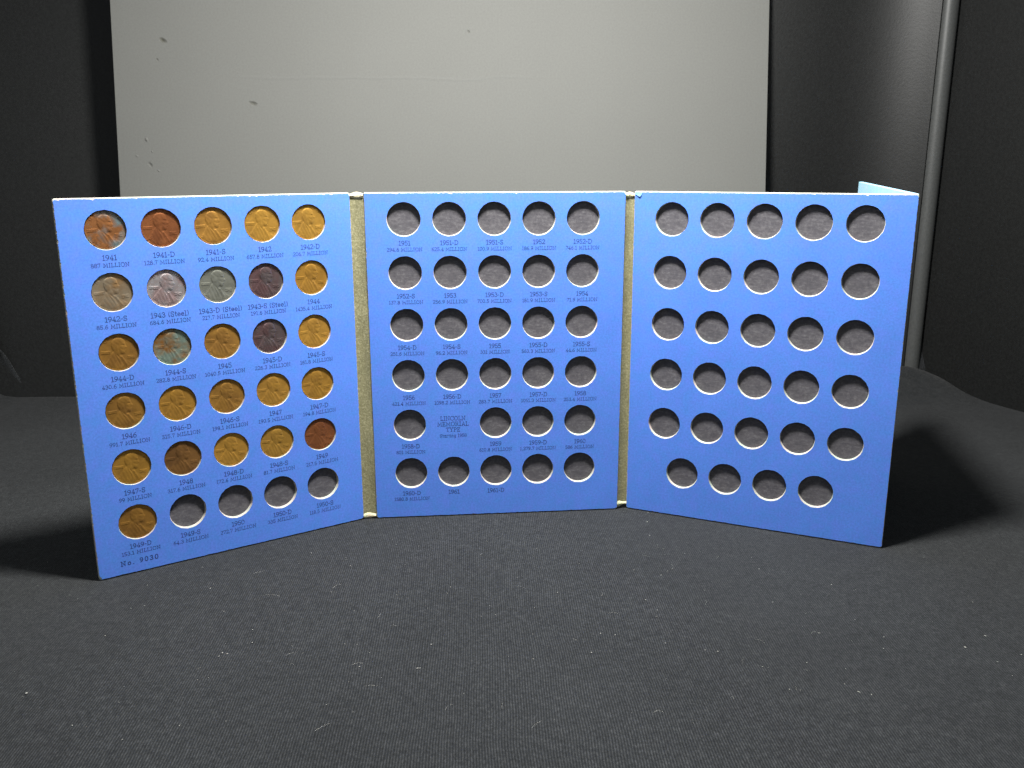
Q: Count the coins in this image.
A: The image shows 26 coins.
